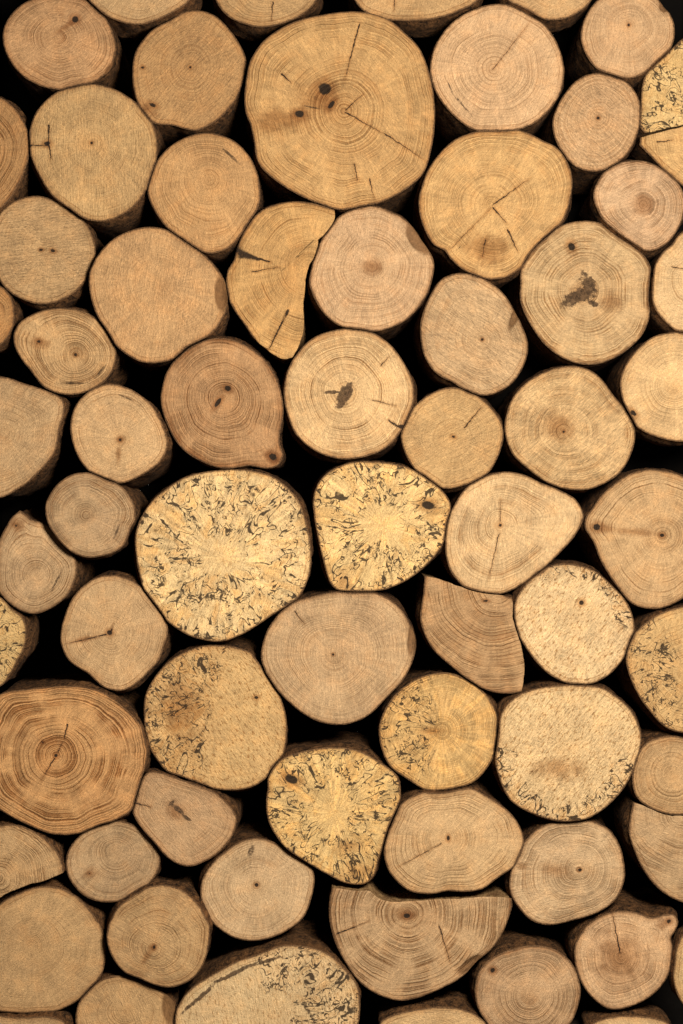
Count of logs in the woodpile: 69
